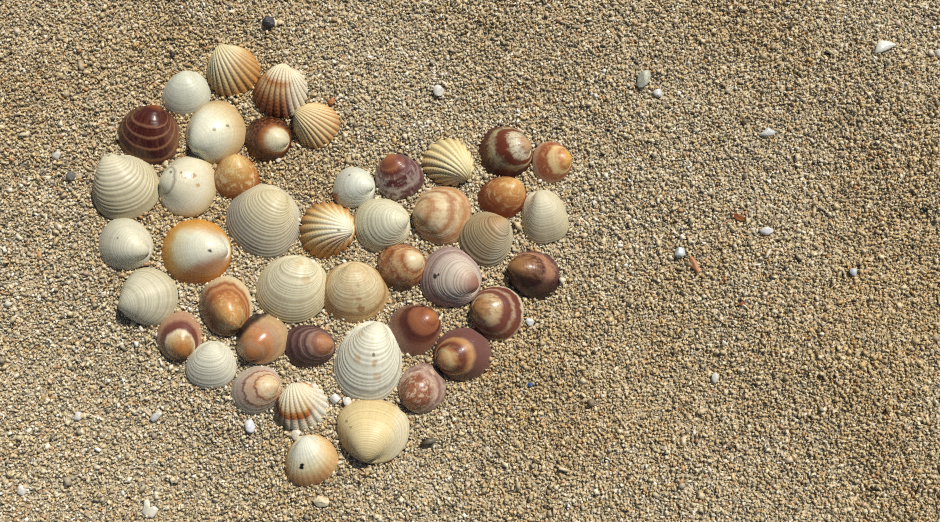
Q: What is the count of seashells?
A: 44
